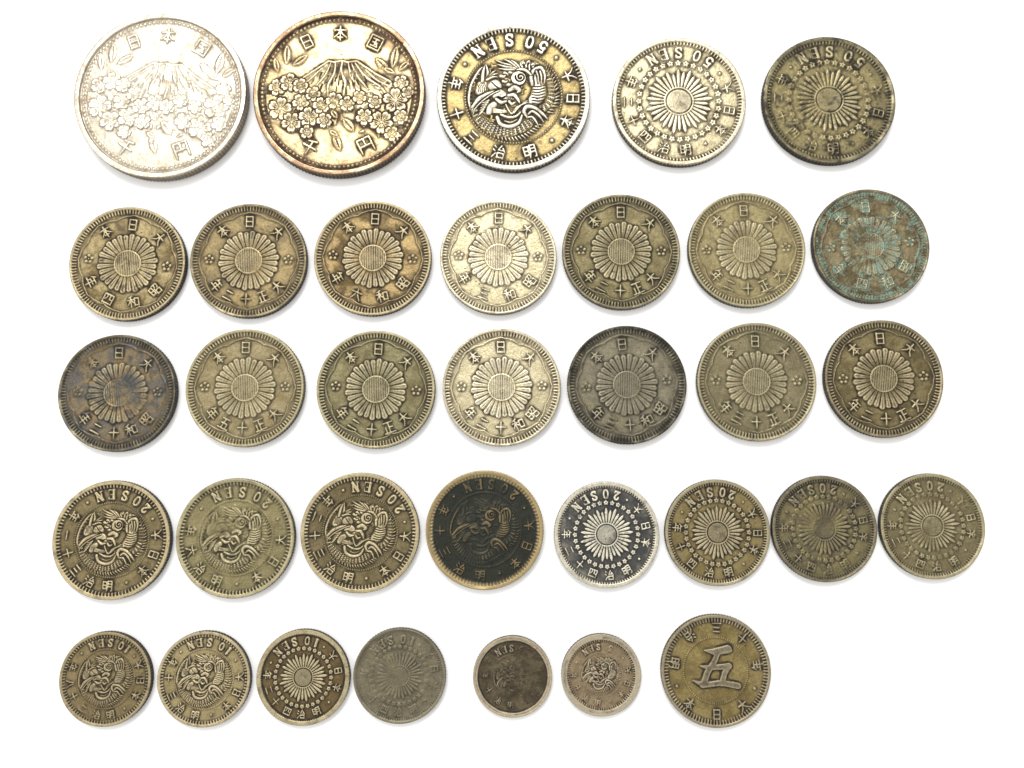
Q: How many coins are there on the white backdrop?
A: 34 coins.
